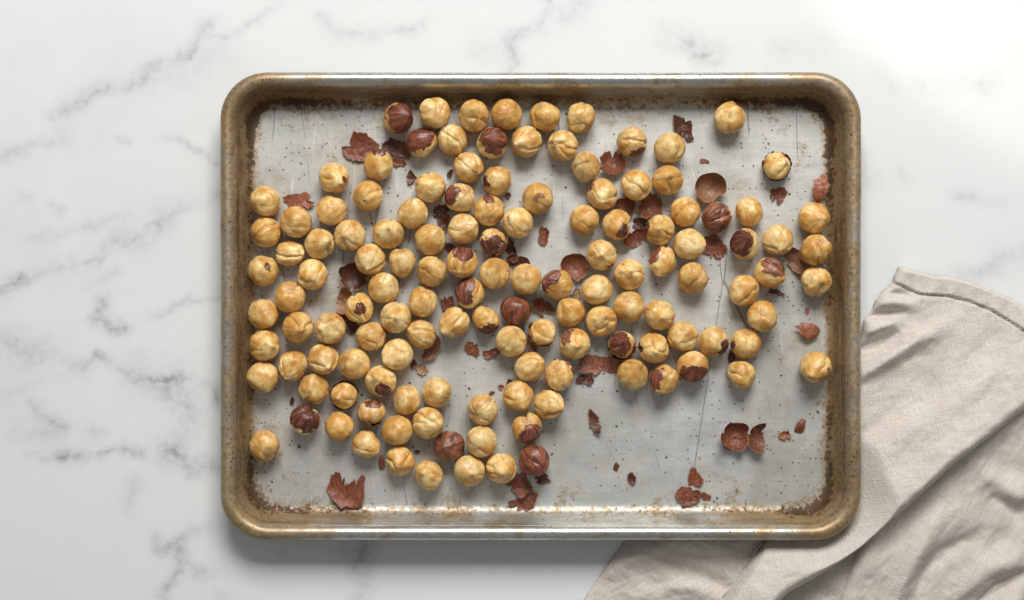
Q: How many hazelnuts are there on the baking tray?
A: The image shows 132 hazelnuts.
